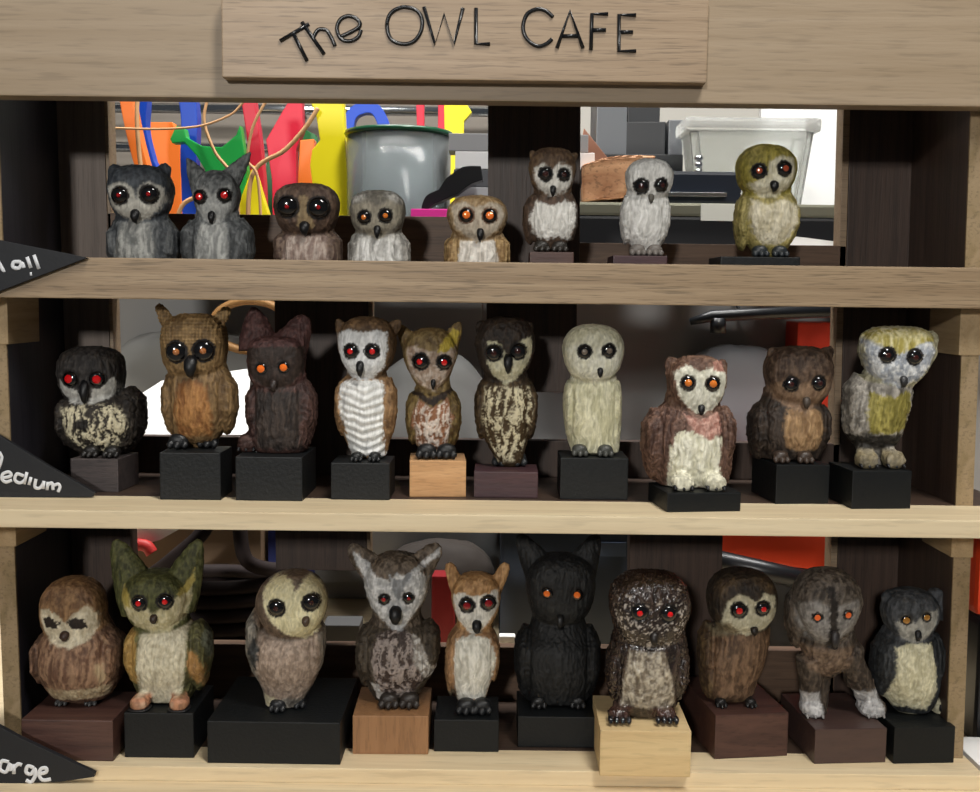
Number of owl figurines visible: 28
